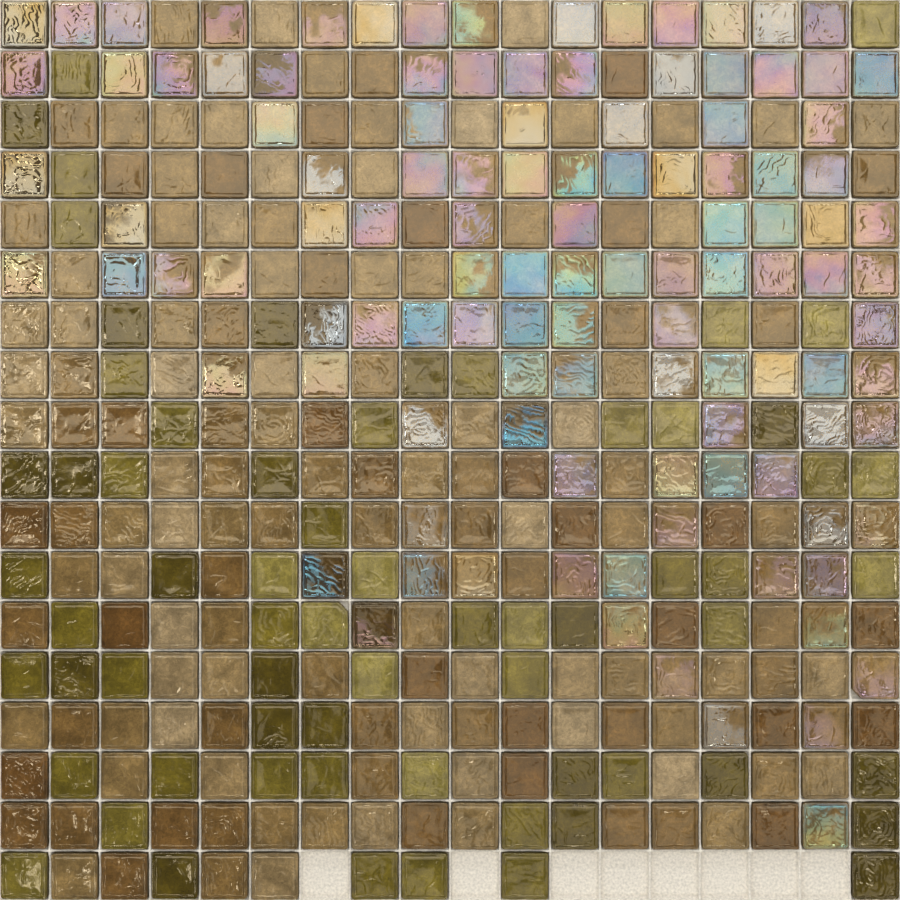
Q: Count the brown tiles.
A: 139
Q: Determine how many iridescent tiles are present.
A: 112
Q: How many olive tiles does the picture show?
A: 65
